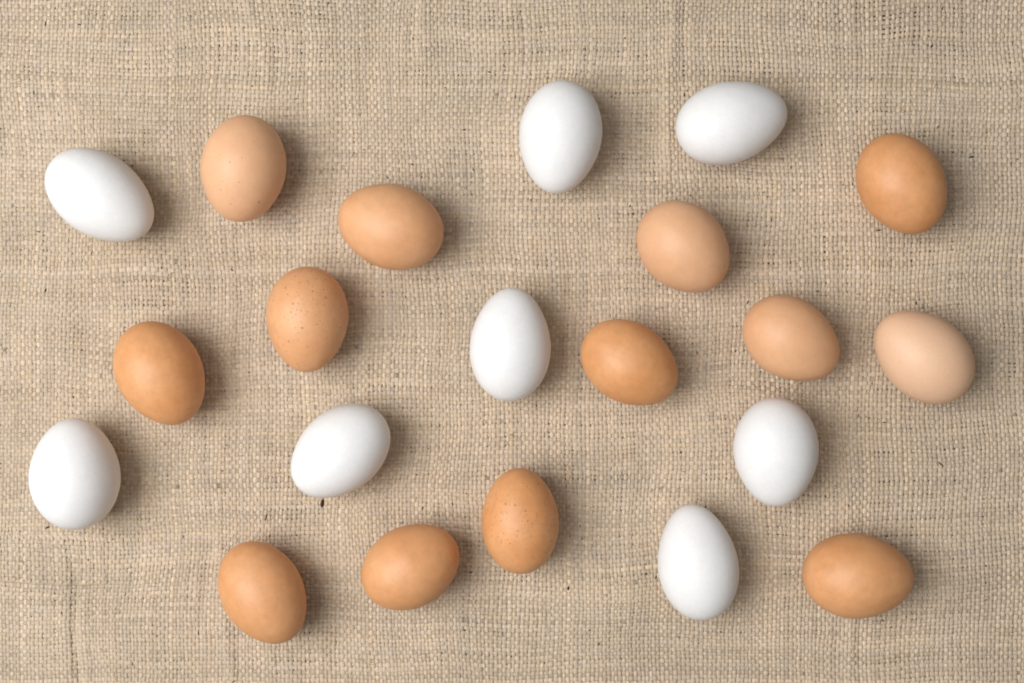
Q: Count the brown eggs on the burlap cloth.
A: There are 13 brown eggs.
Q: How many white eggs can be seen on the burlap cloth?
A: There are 8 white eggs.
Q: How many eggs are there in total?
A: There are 21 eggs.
